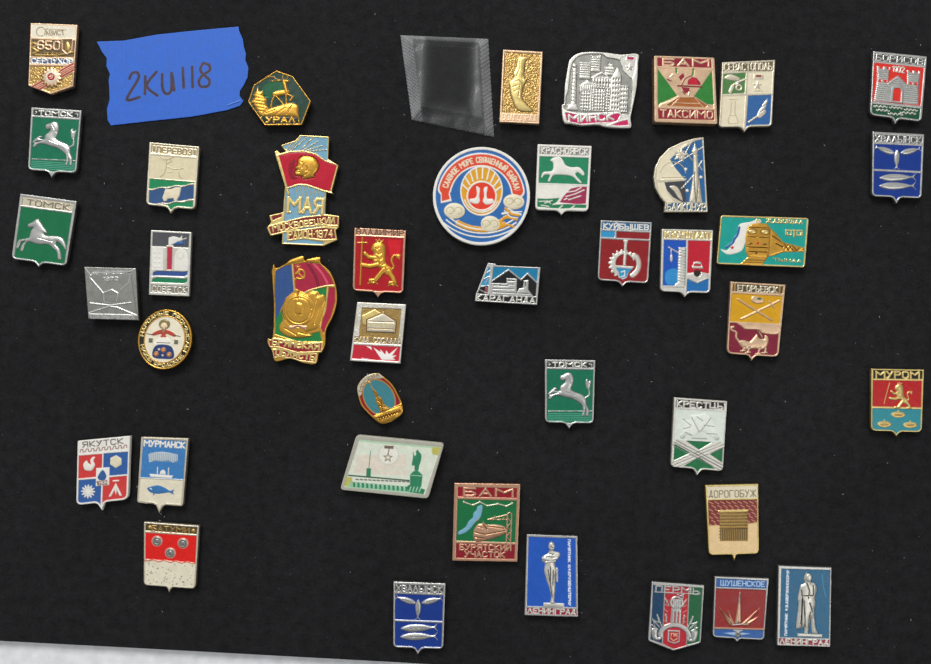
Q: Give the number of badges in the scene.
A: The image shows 41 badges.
